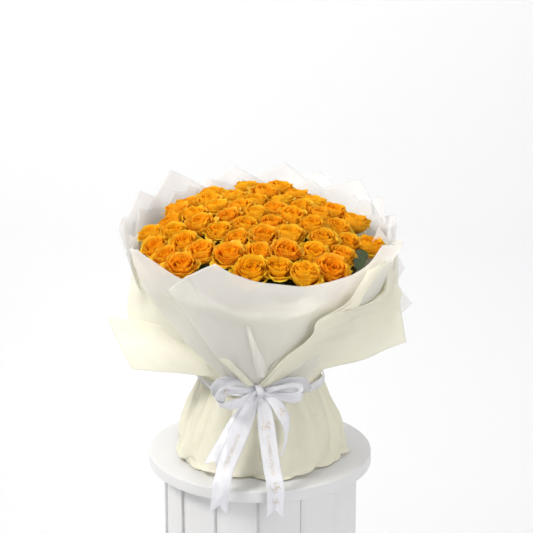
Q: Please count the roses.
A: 52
